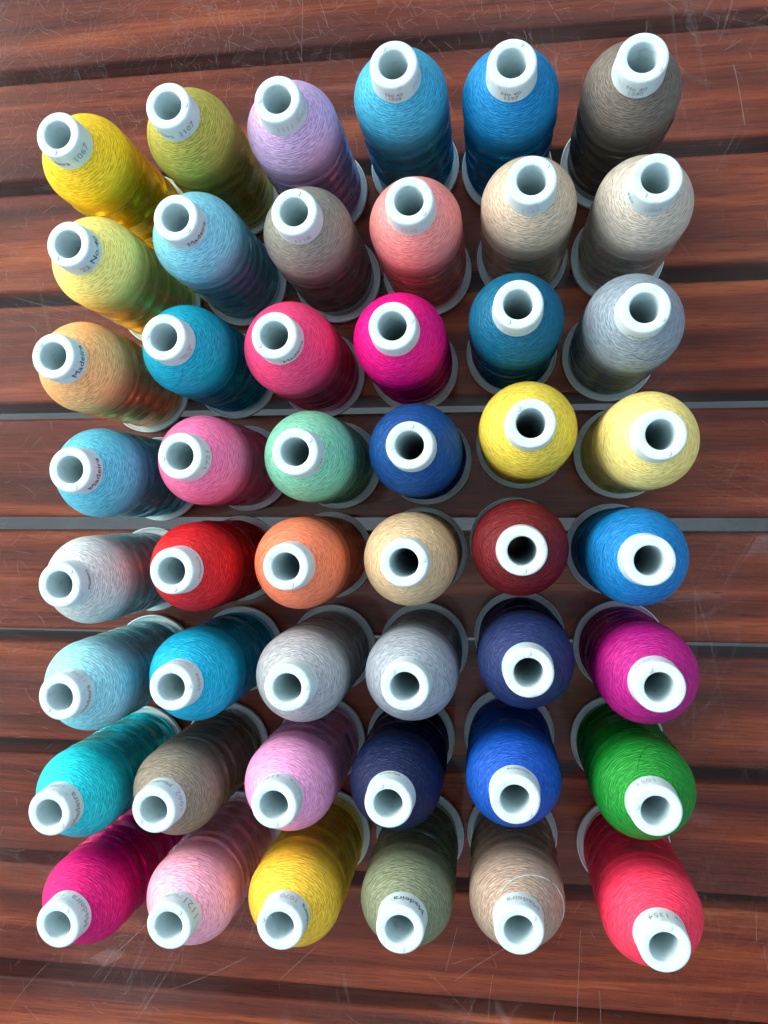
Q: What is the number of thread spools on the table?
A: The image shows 48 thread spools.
